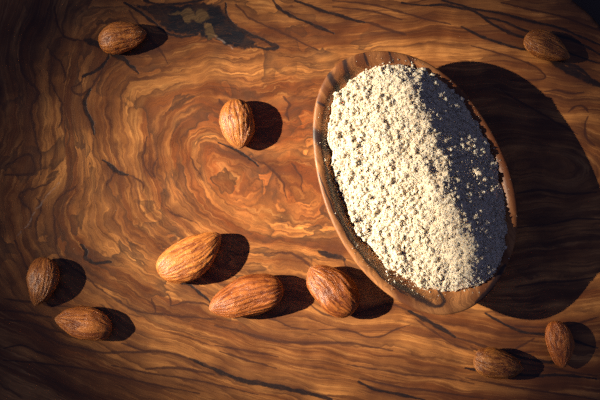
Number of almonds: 10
